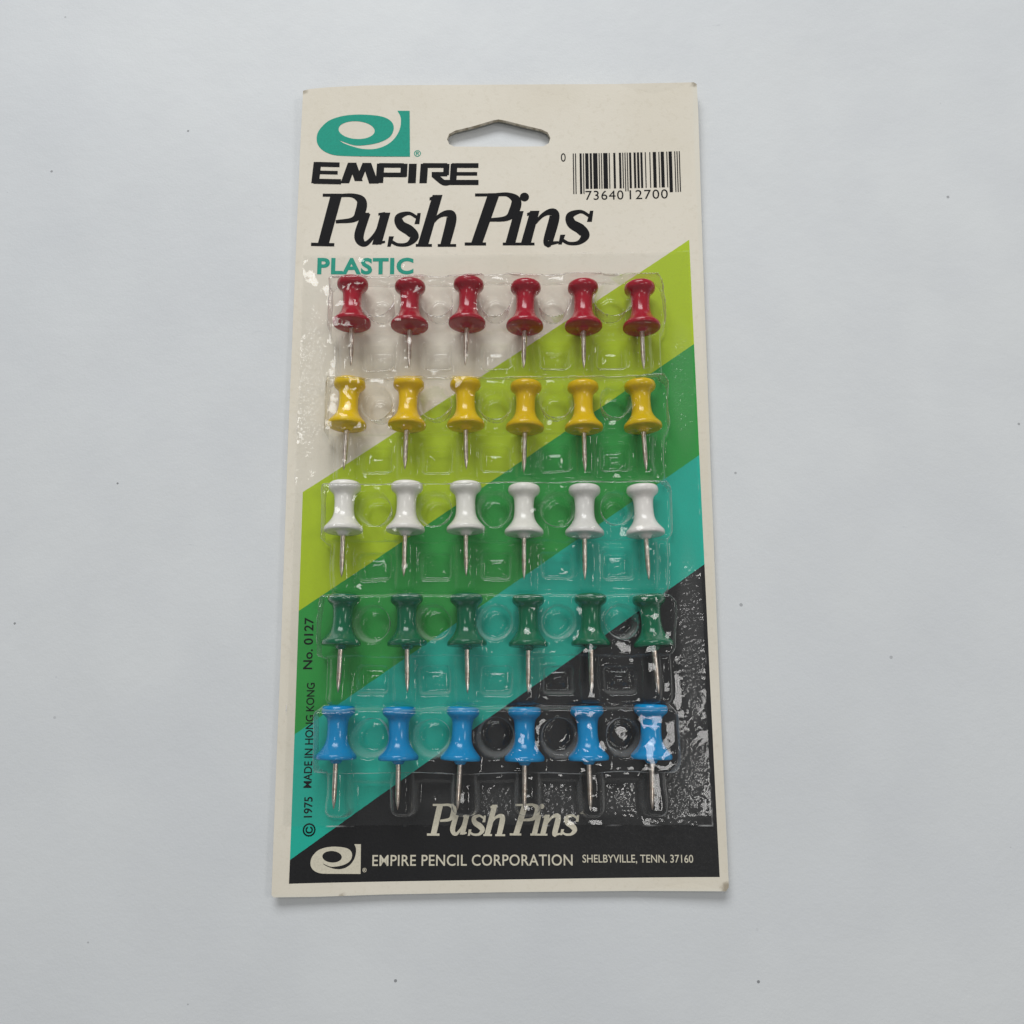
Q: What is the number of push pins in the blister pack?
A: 30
